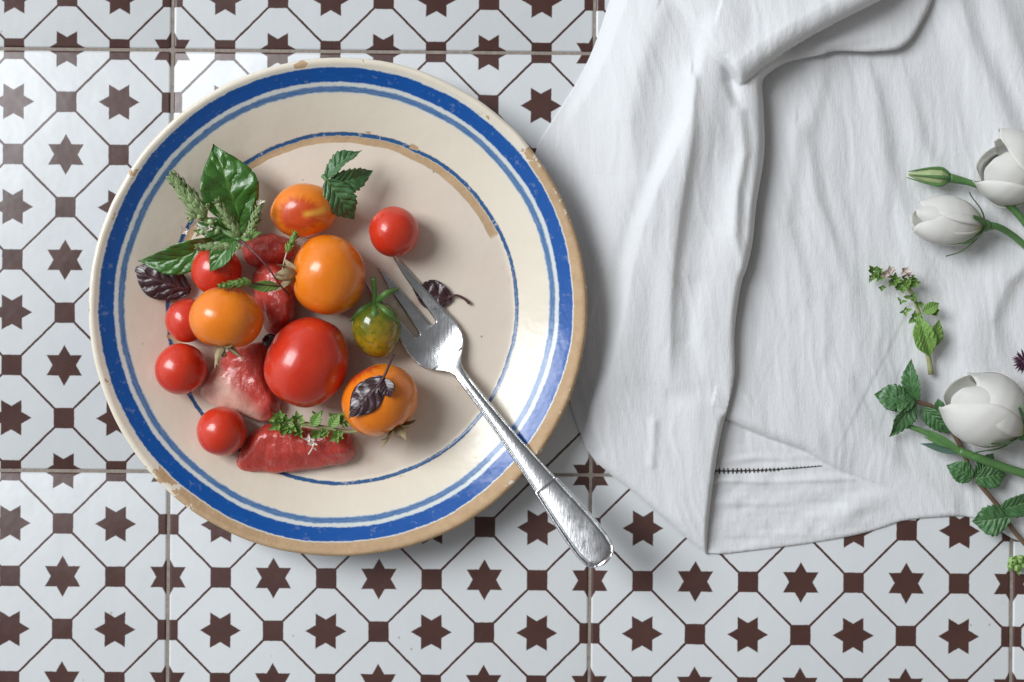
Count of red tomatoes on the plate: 6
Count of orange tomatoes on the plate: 4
